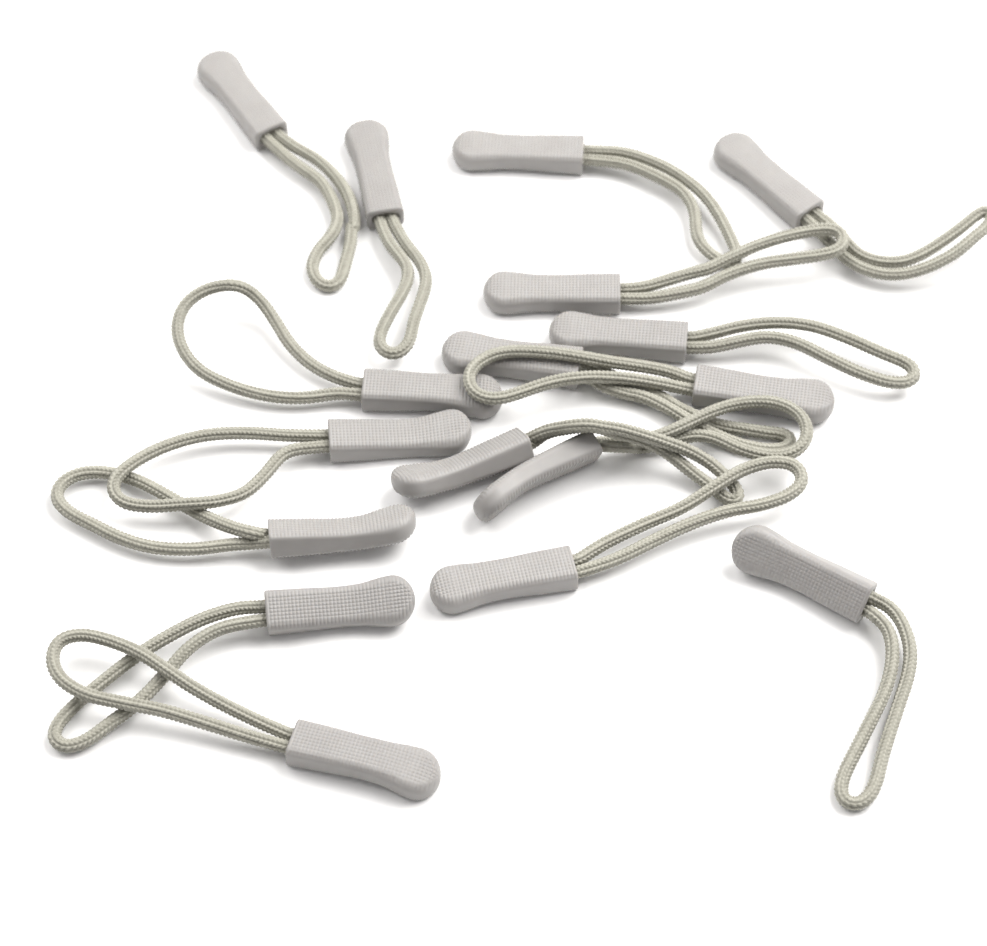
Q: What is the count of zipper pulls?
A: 17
